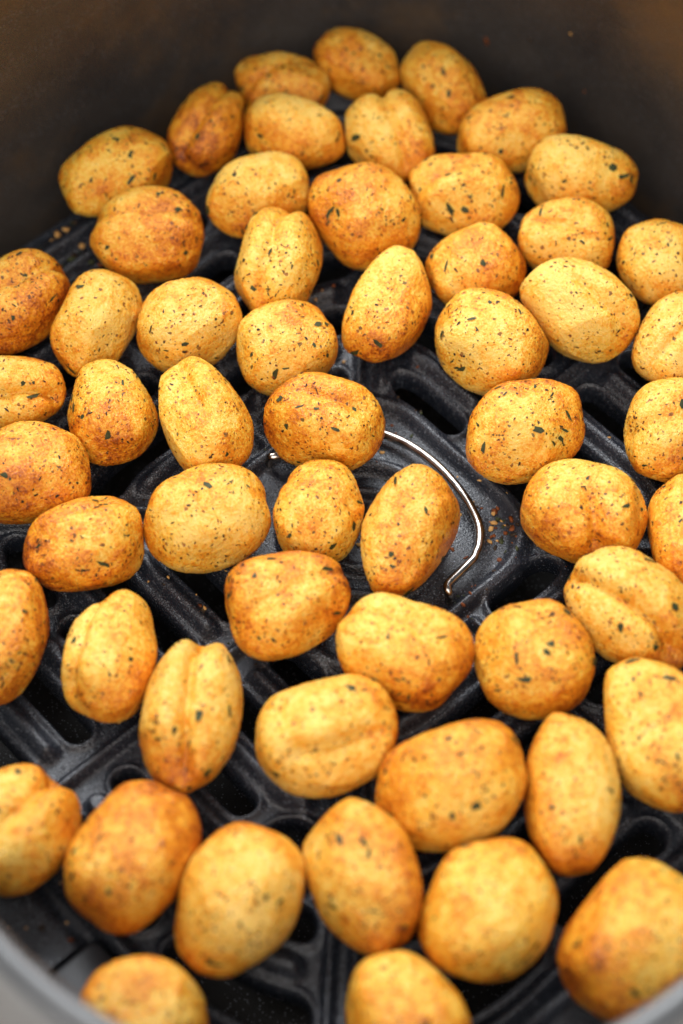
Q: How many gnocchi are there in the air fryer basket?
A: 57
